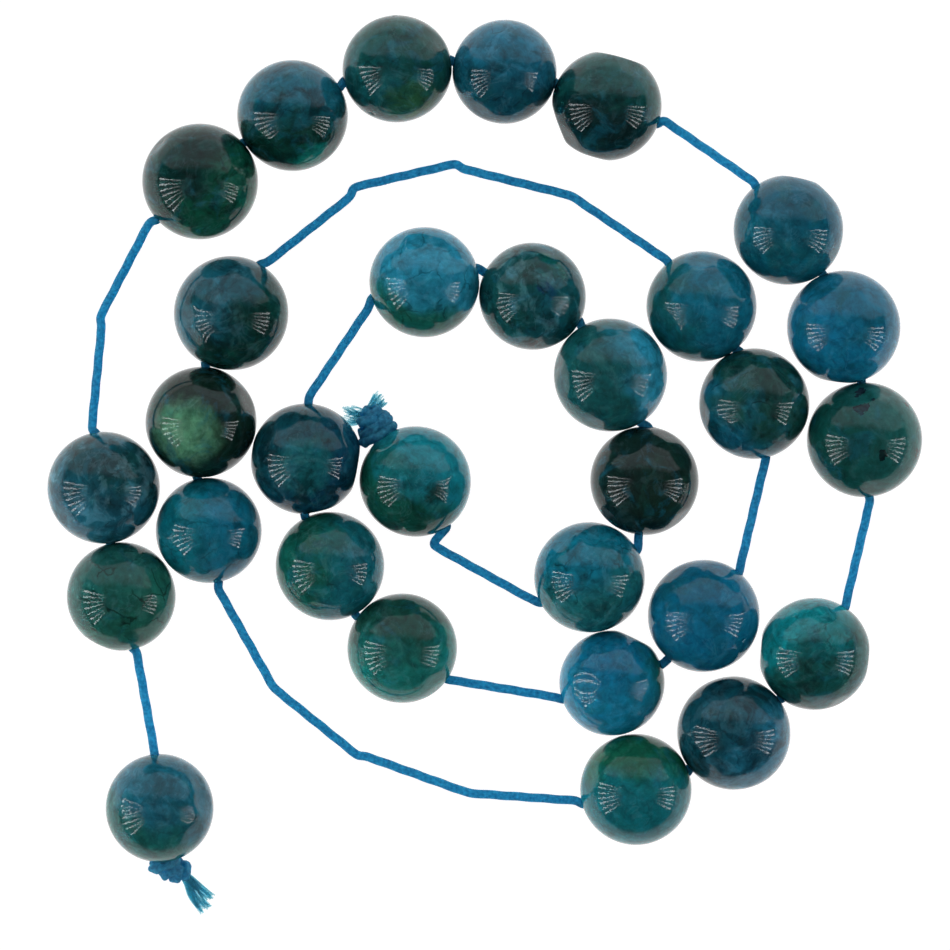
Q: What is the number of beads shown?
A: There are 30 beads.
